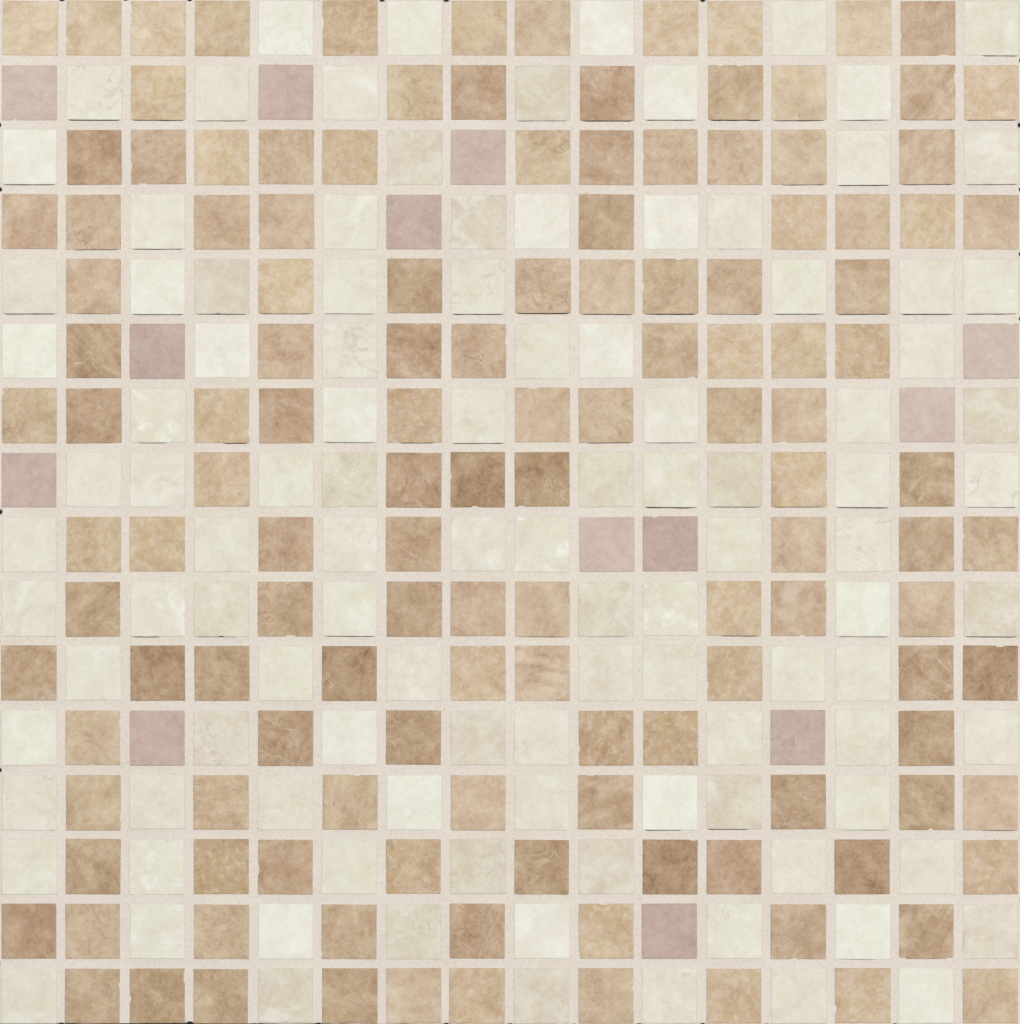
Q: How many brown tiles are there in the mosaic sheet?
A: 135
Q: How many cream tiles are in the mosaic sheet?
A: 108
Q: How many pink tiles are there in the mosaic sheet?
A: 13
